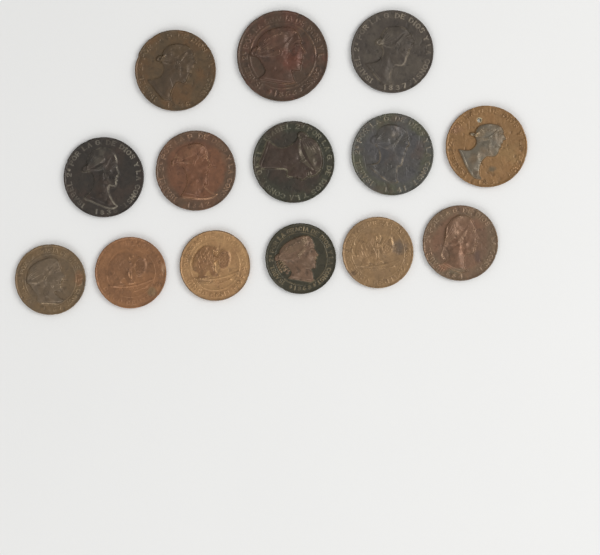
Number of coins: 14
